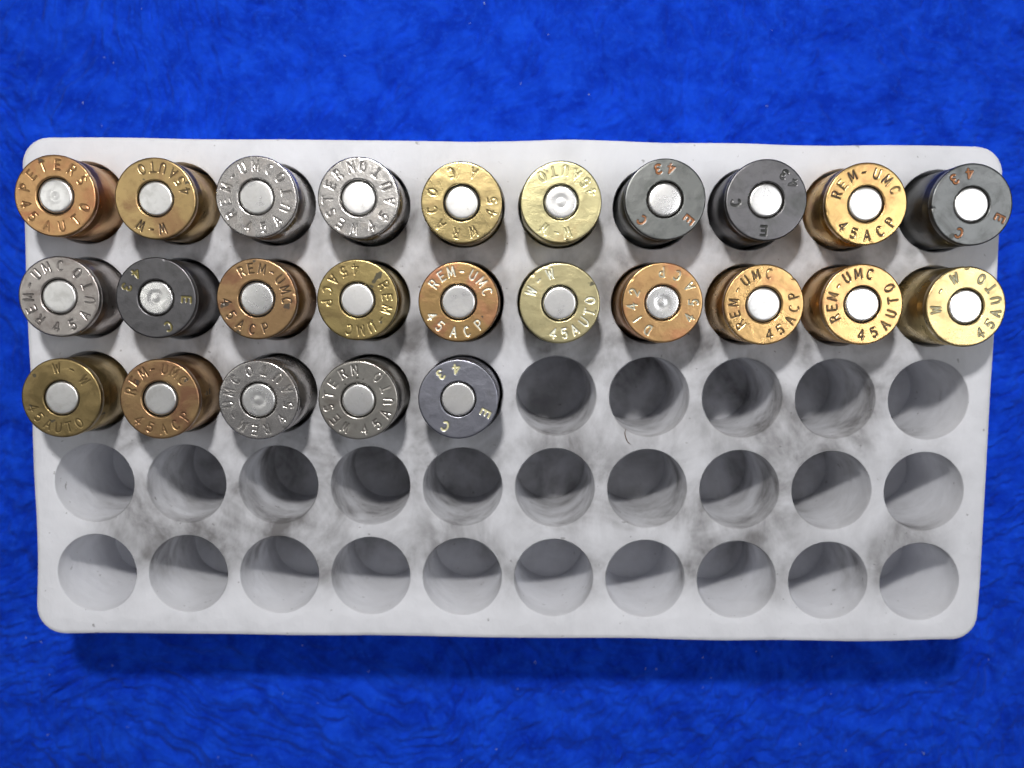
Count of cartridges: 25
